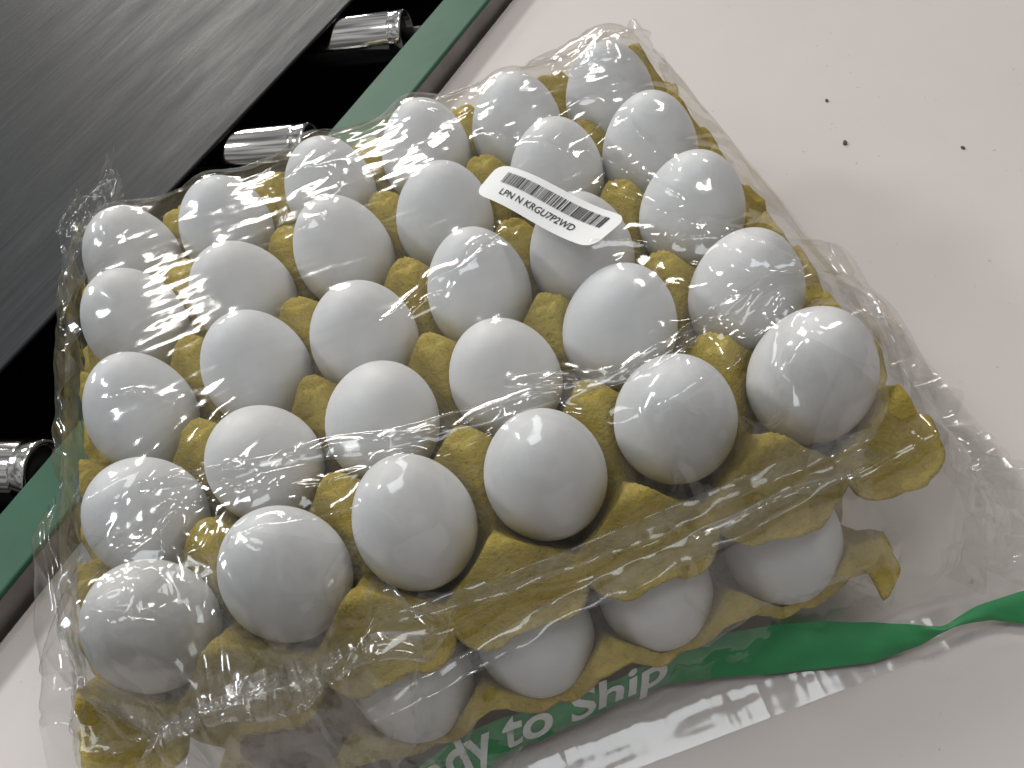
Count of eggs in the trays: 34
